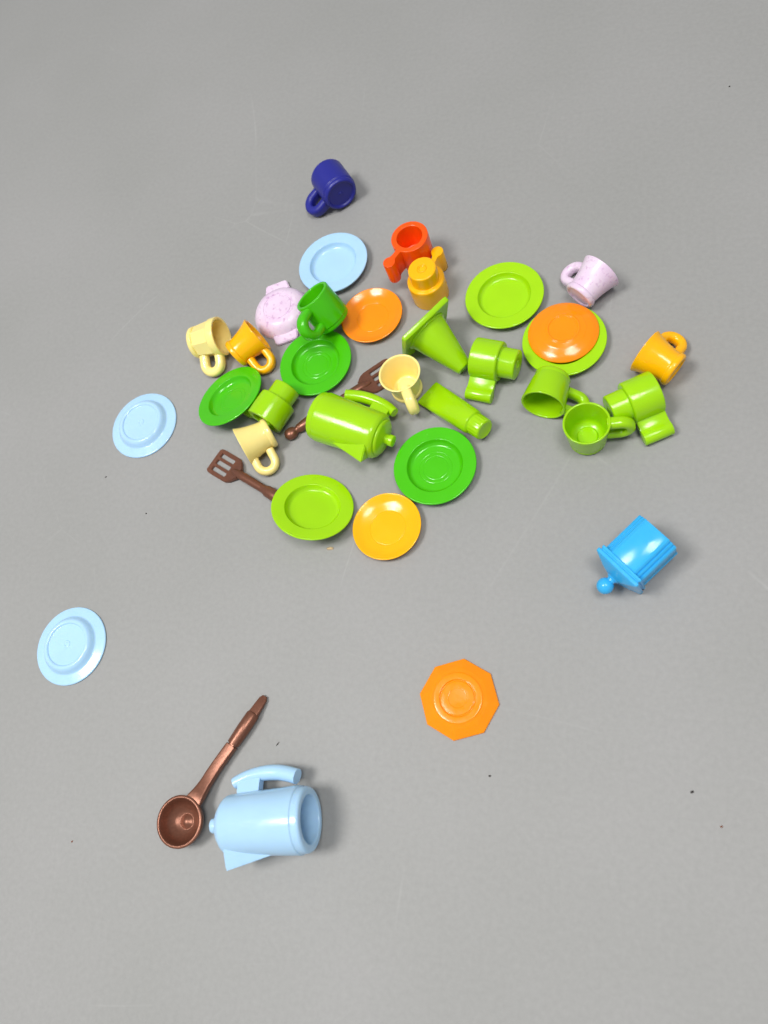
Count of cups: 15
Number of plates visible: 13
